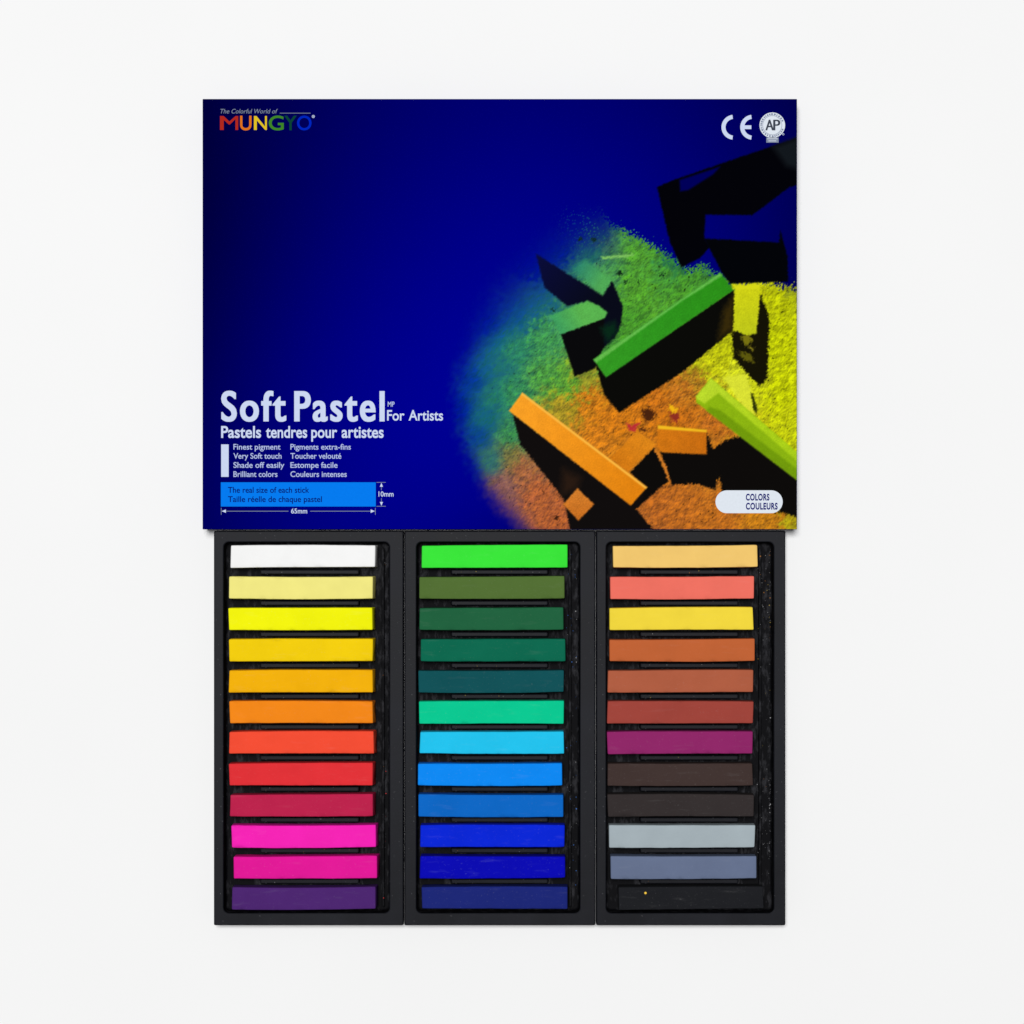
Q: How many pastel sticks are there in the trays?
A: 36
